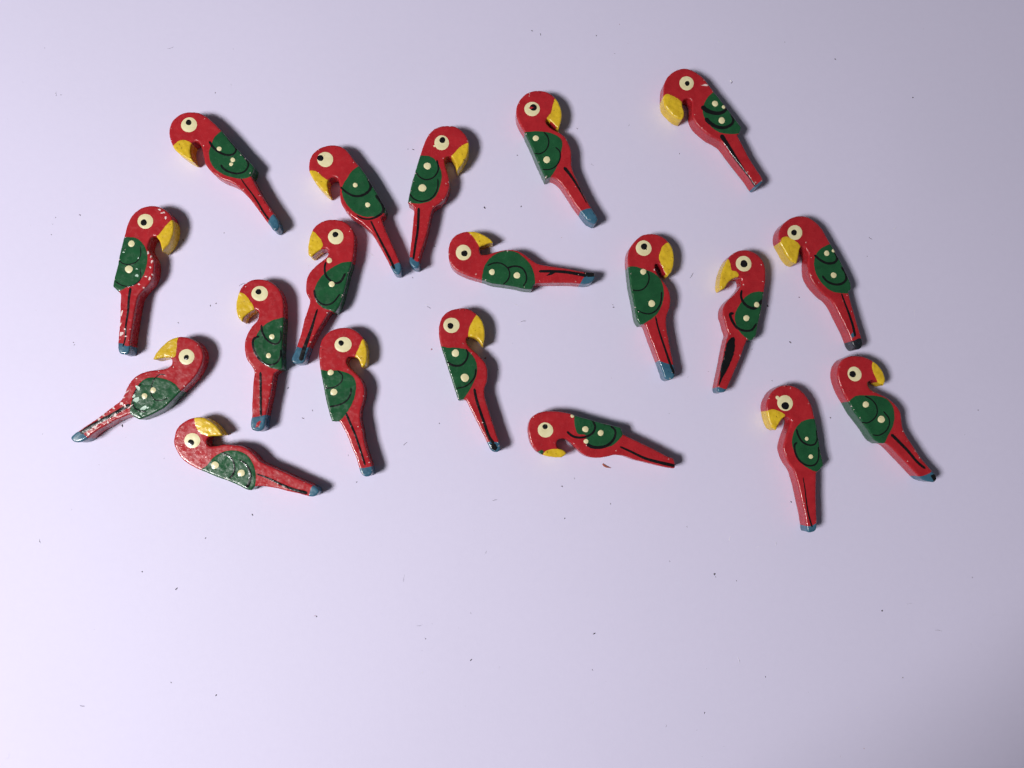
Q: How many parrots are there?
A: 19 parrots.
